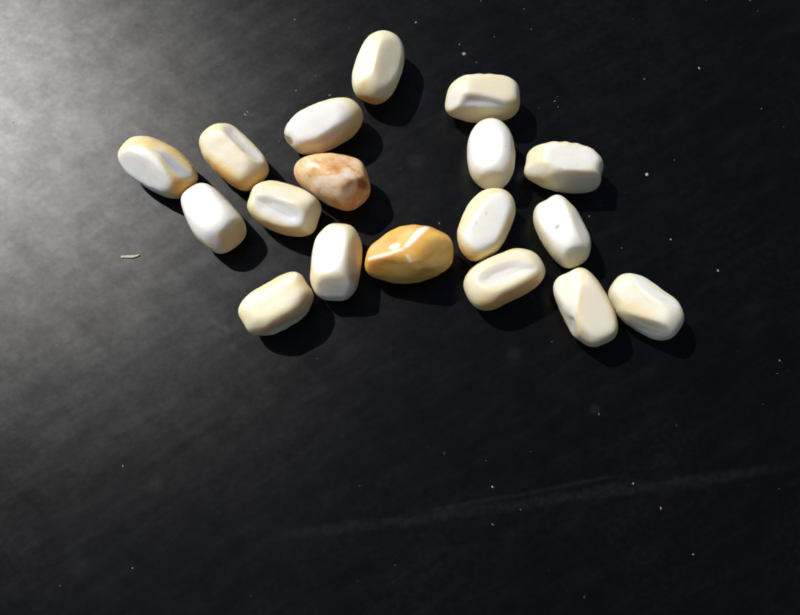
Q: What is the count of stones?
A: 18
